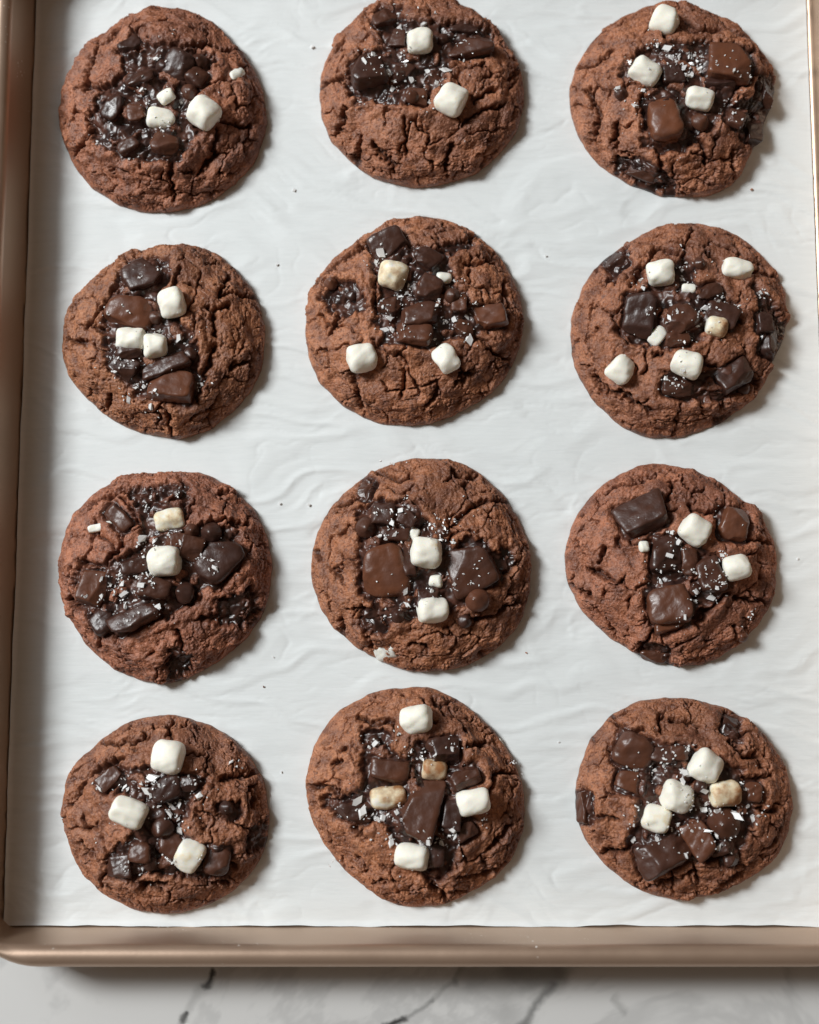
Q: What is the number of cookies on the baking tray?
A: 12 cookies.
